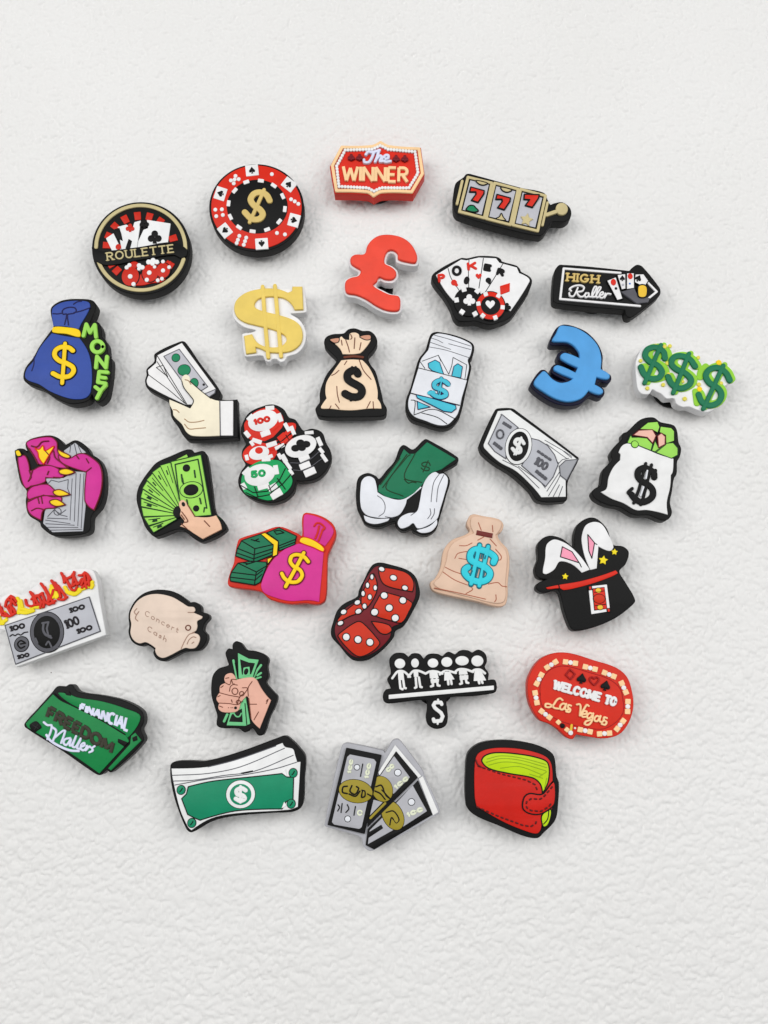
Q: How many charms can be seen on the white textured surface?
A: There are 33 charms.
